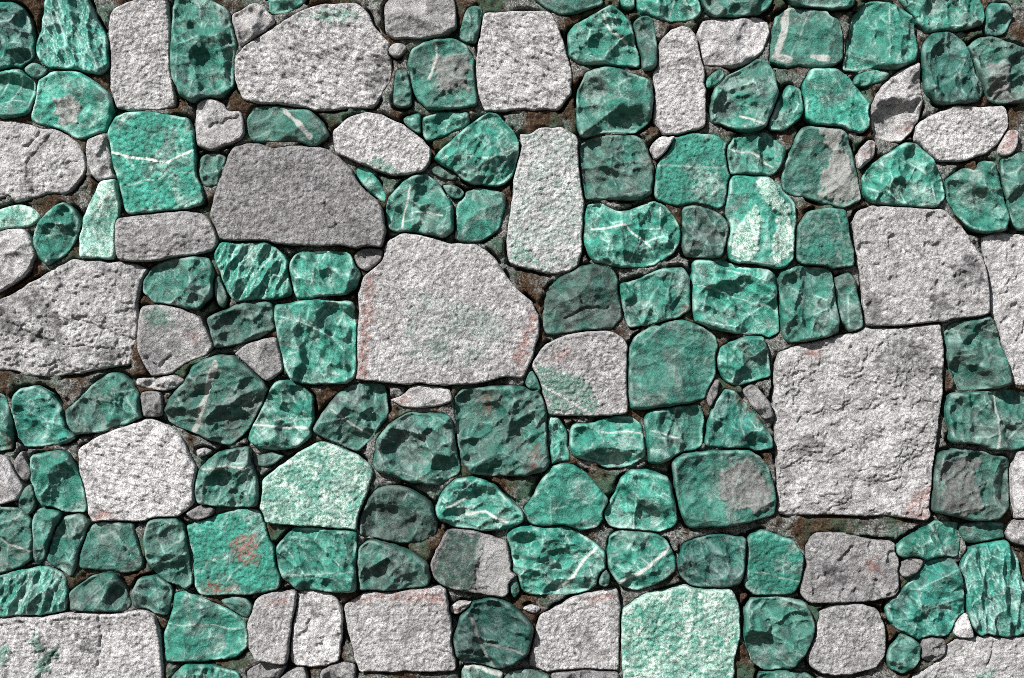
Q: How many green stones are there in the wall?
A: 124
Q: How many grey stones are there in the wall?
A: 60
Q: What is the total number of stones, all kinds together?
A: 184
